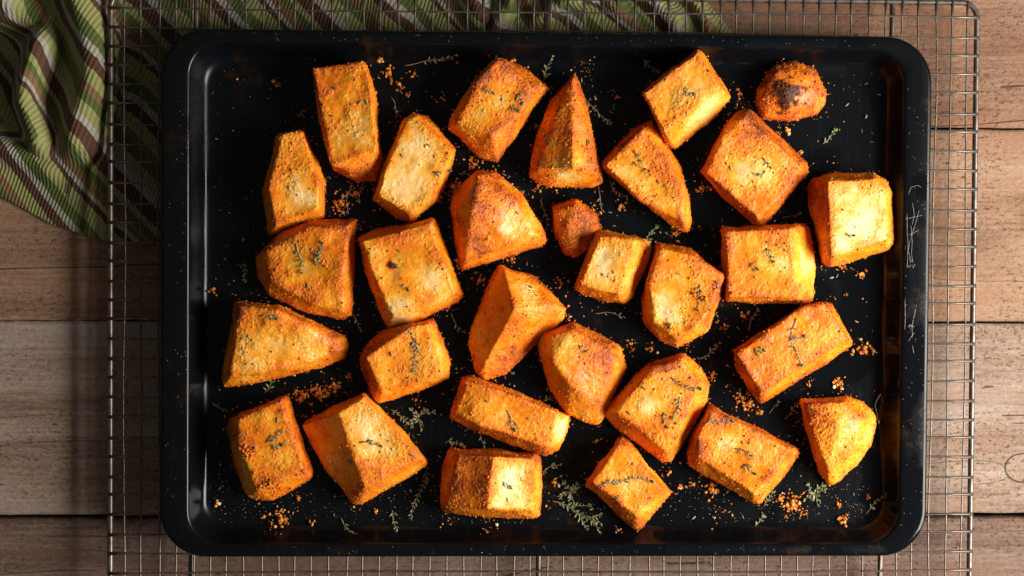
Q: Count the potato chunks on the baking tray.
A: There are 30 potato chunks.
